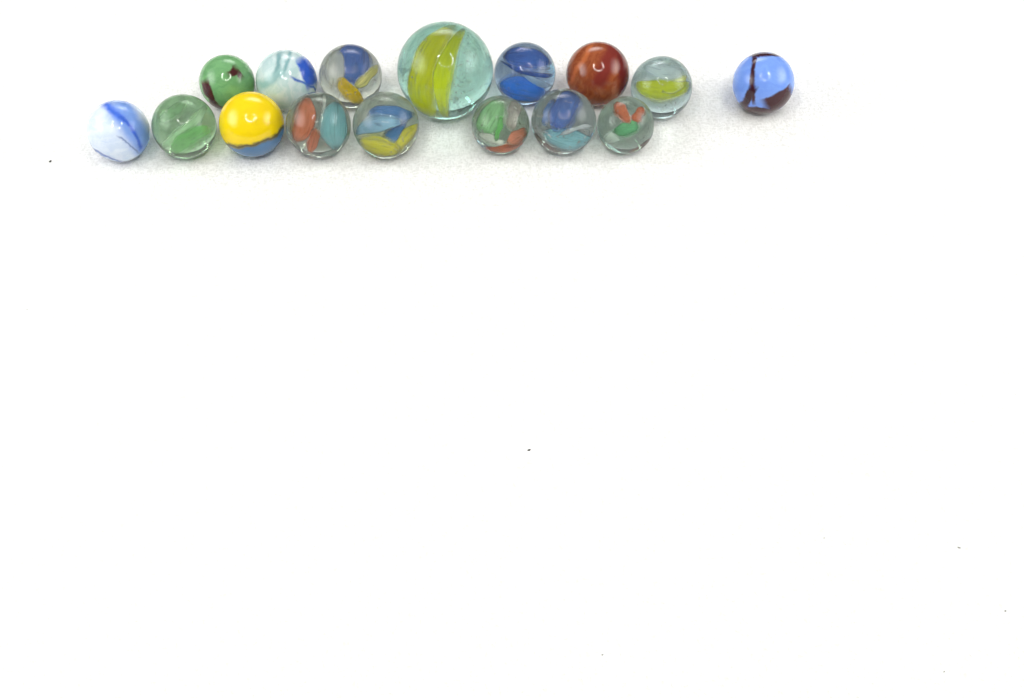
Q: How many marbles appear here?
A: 16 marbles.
